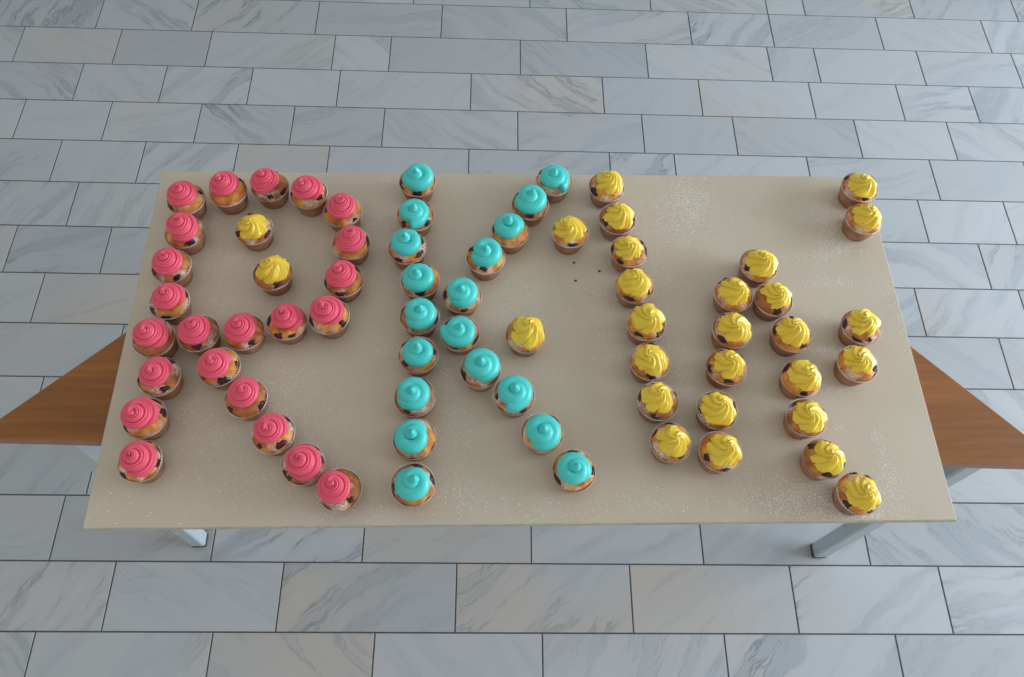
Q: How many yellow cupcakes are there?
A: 28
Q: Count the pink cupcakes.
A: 23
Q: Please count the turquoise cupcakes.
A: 19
